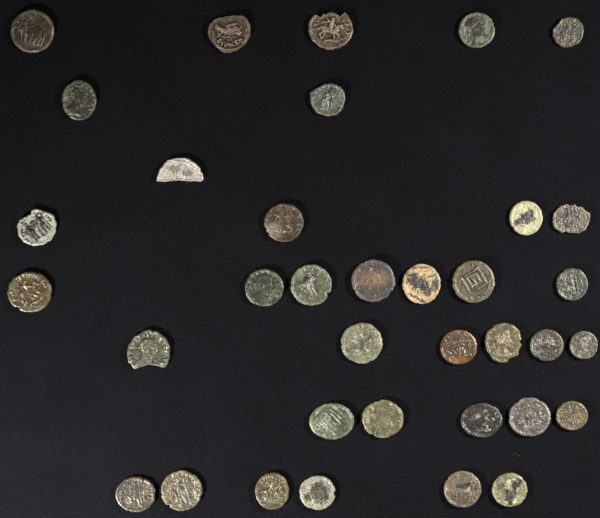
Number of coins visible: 36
